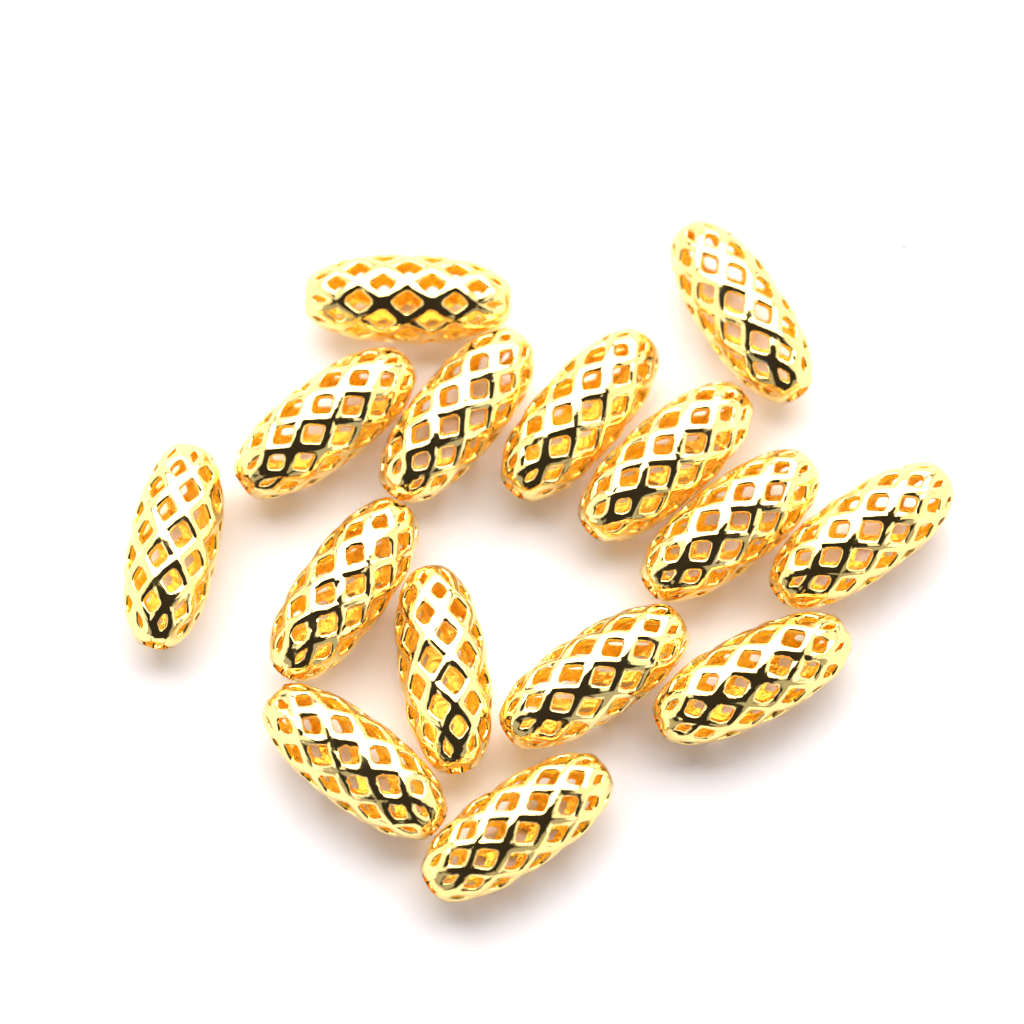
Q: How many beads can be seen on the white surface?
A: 15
